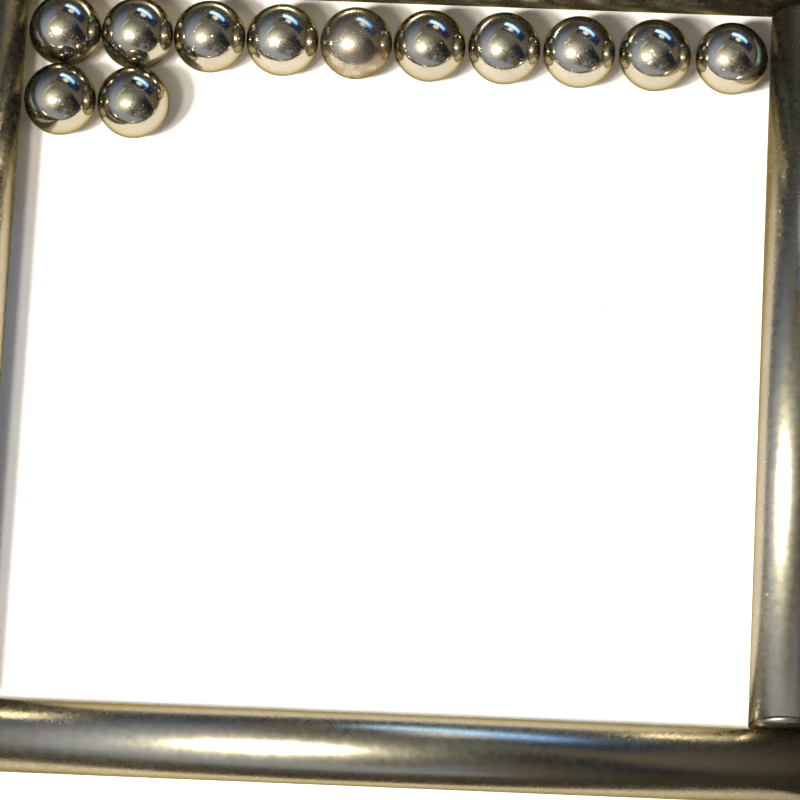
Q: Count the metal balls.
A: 12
